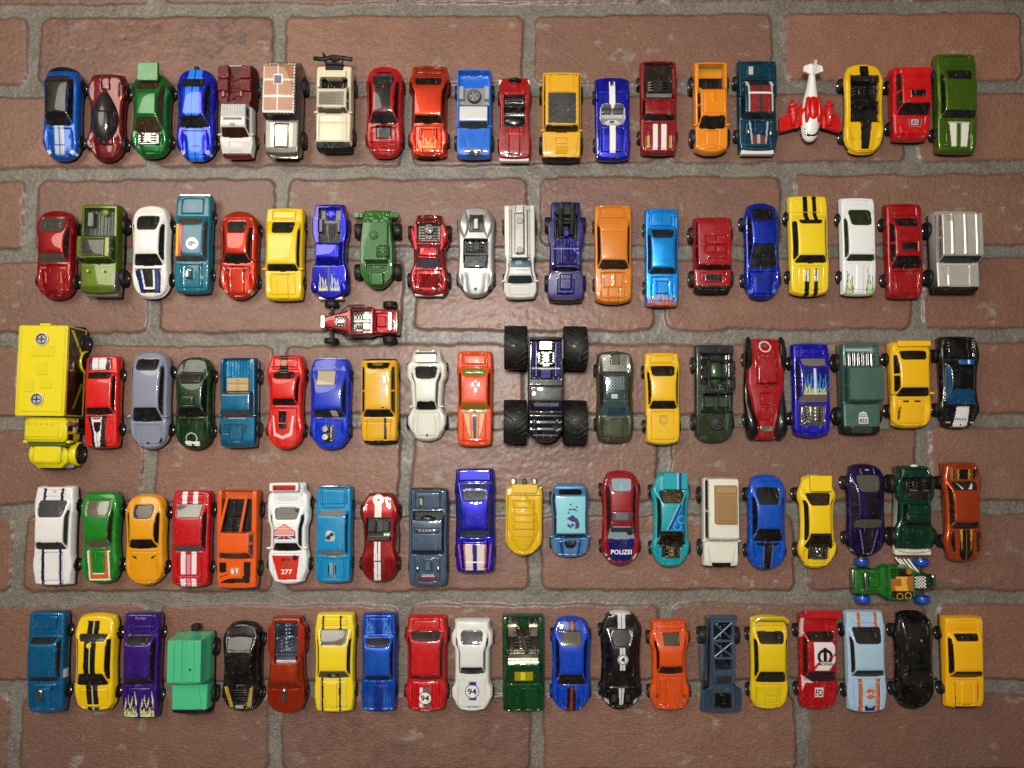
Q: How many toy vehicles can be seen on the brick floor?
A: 101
